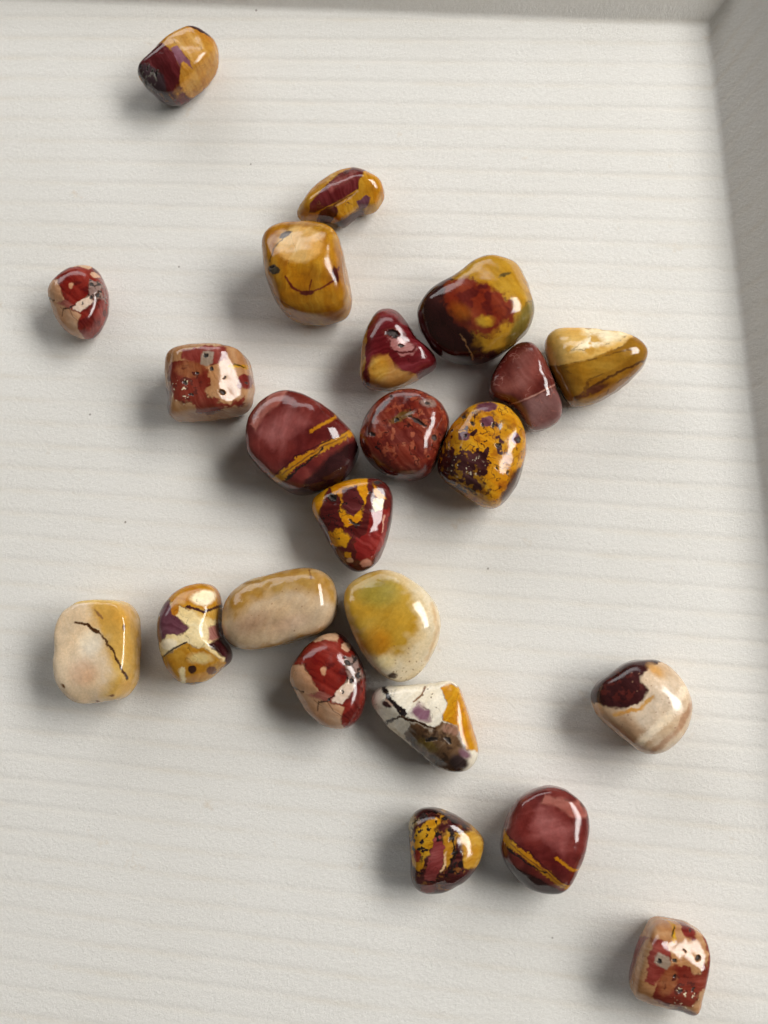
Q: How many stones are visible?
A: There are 23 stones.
